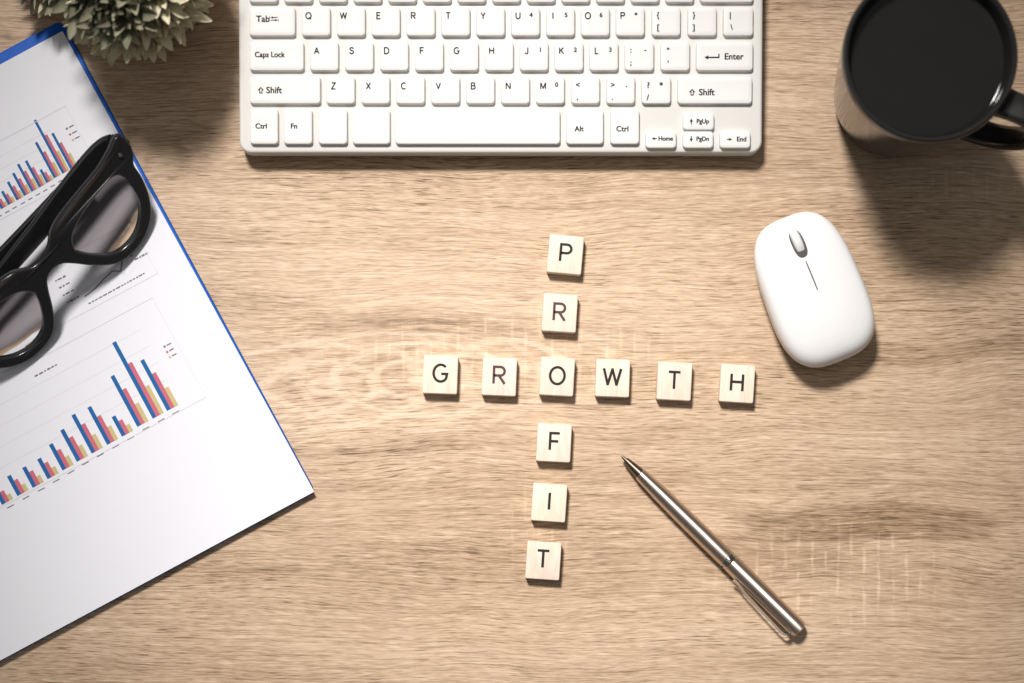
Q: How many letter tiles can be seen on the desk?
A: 11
